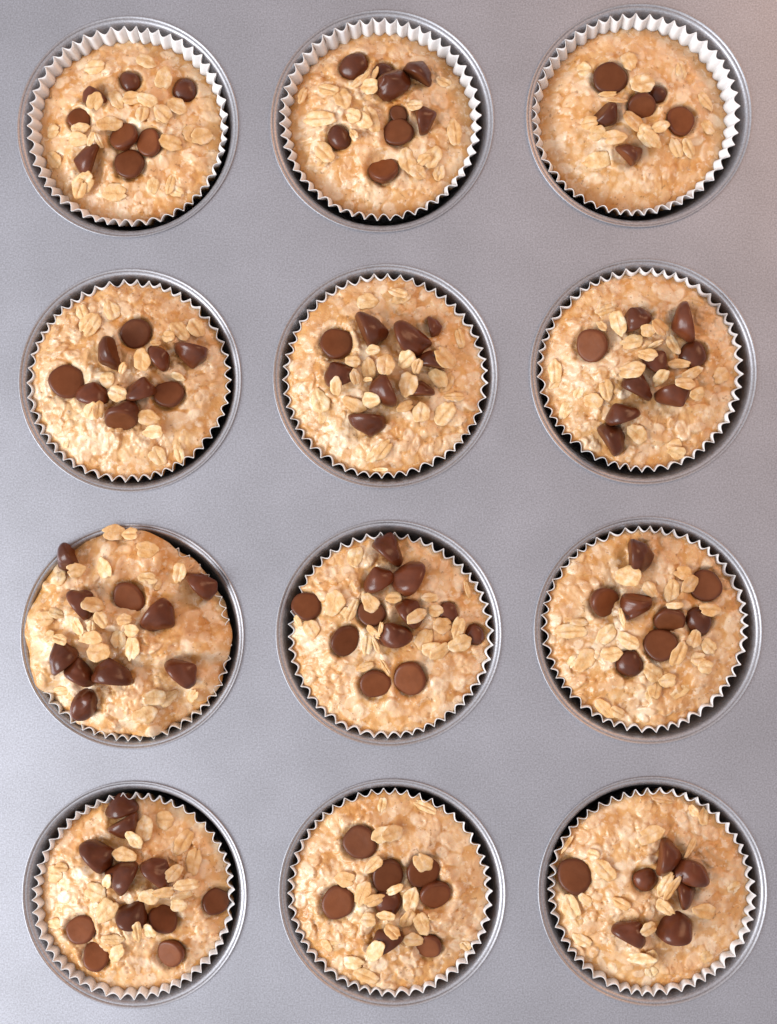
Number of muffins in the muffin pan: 12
